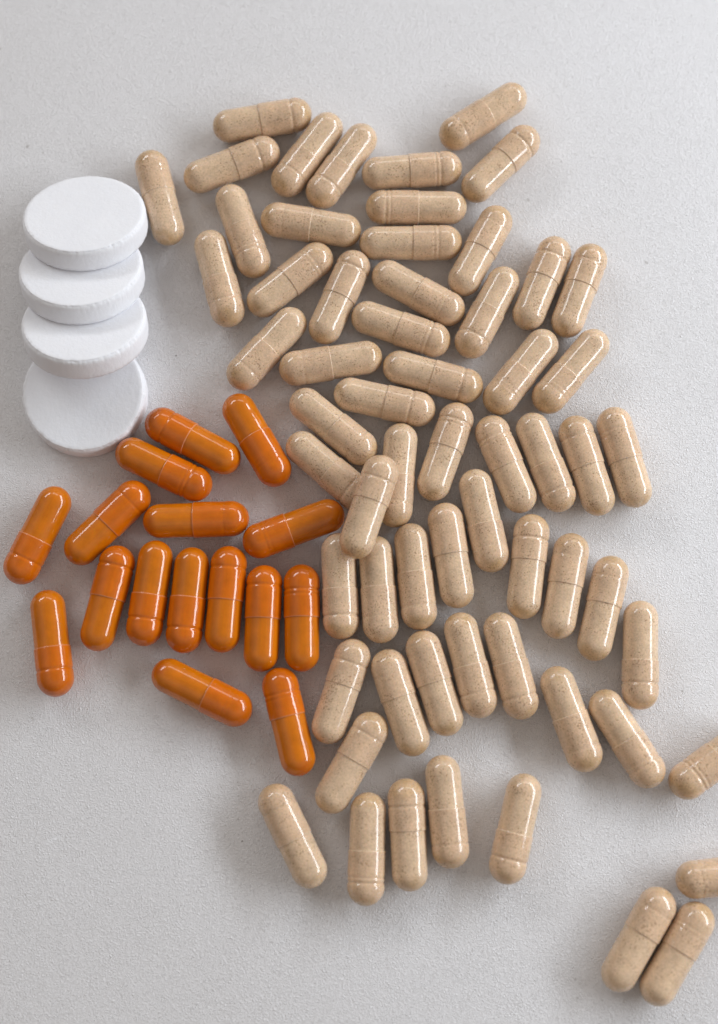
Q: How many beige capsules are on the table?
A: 62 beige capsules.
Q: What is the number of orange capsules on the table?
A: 16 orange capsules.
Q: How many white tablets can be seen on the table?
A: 4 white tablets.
